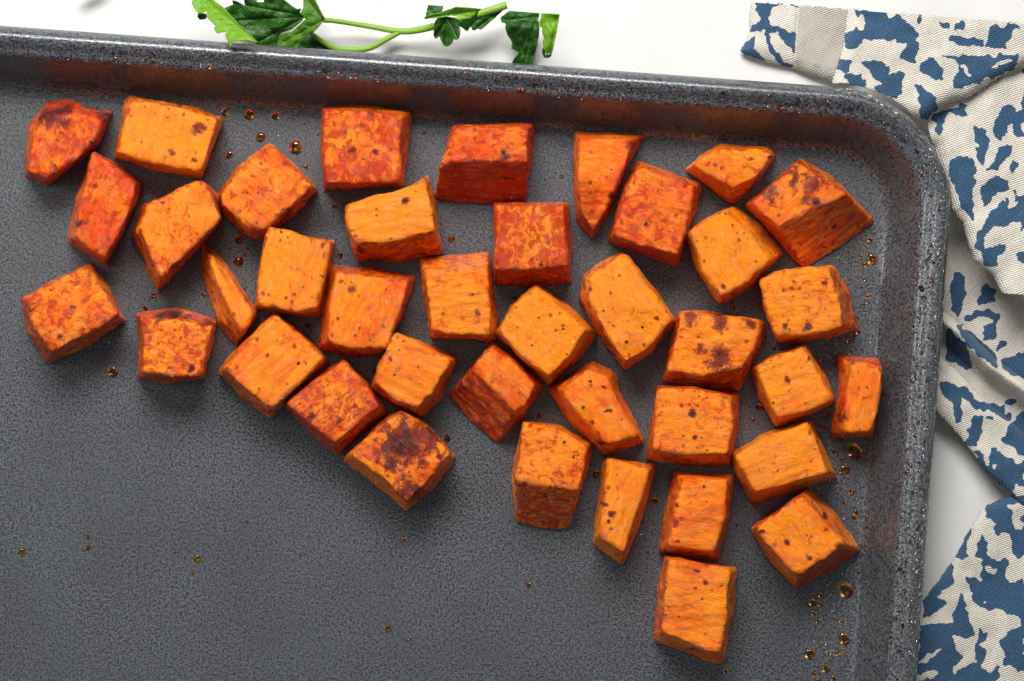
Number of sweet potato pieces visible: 39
